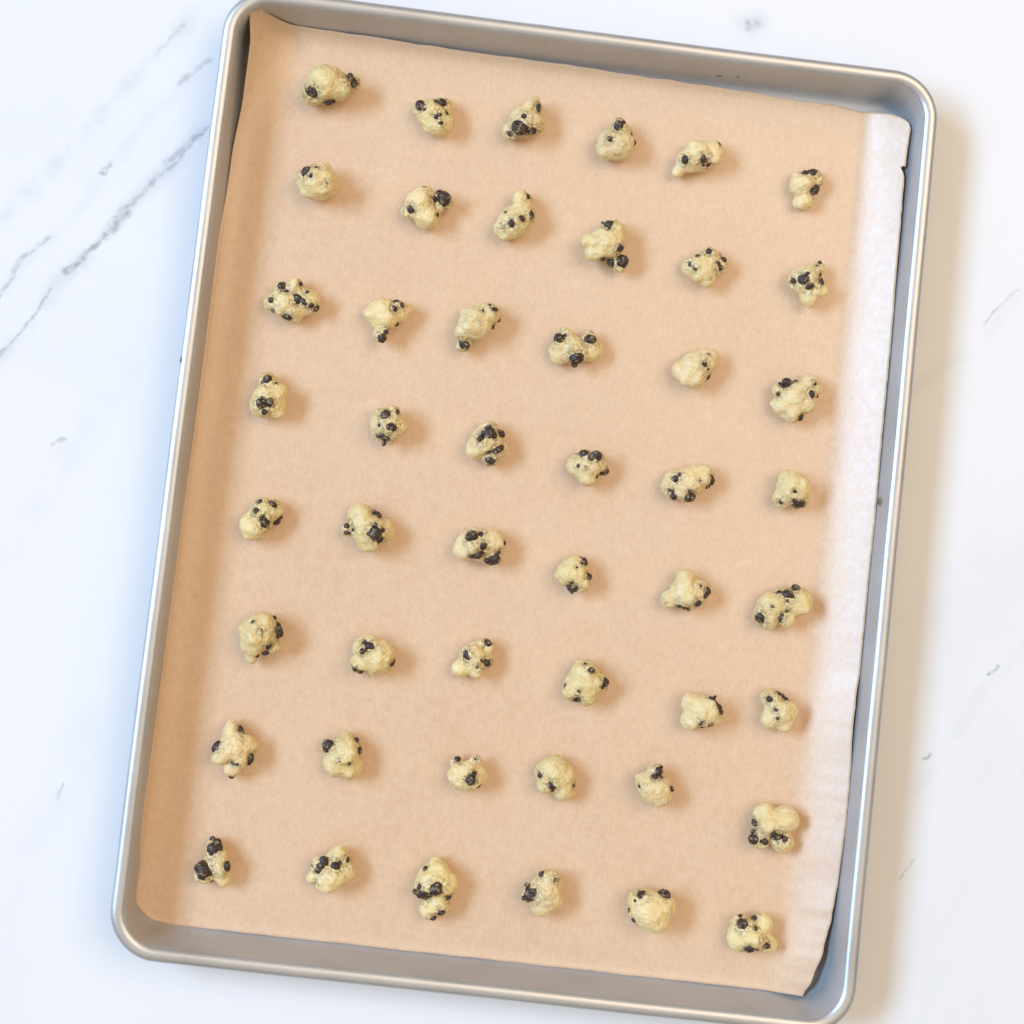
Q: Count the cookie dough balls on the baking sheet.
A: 48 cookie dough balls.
